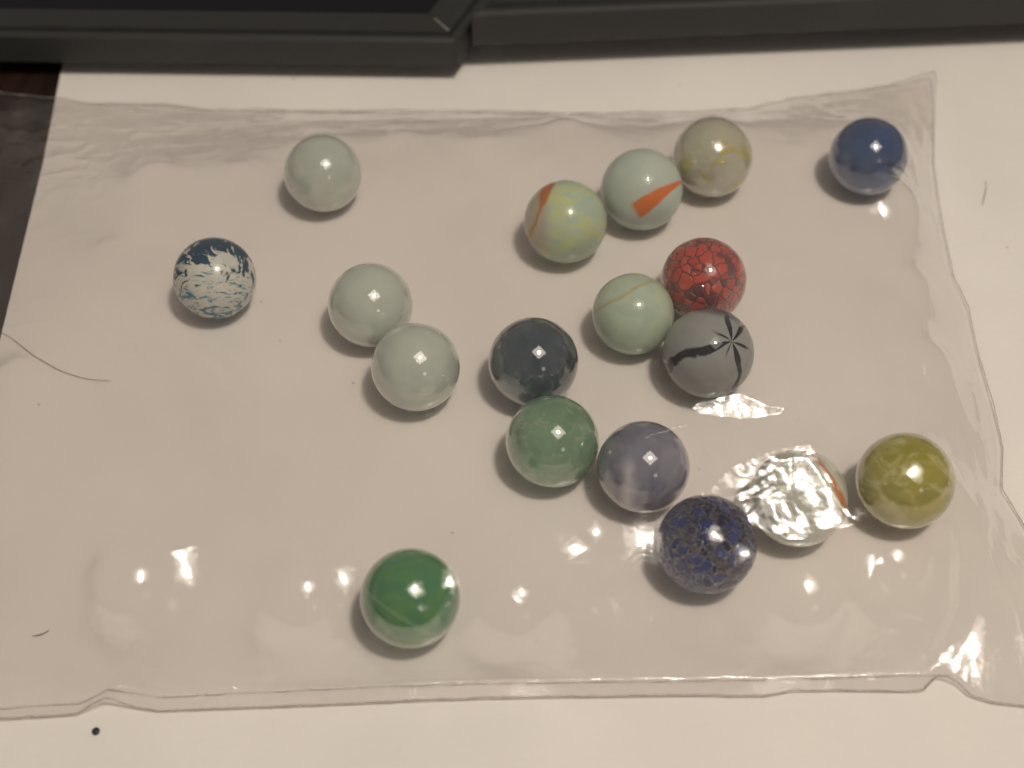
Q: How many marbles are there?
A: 18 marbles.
